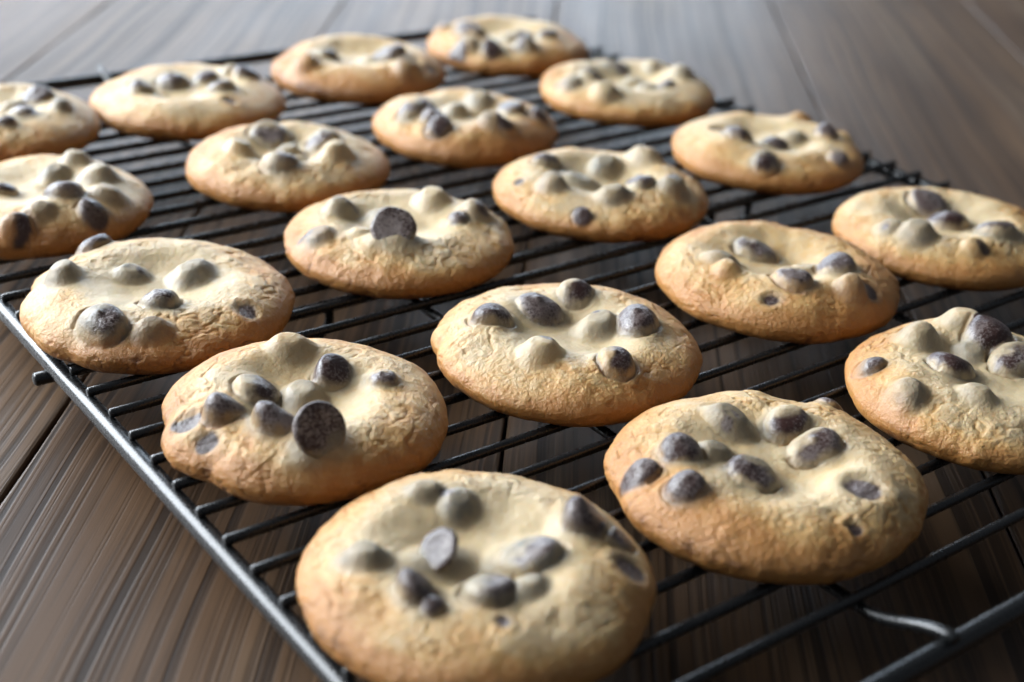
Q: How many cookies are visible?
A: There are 19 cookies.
